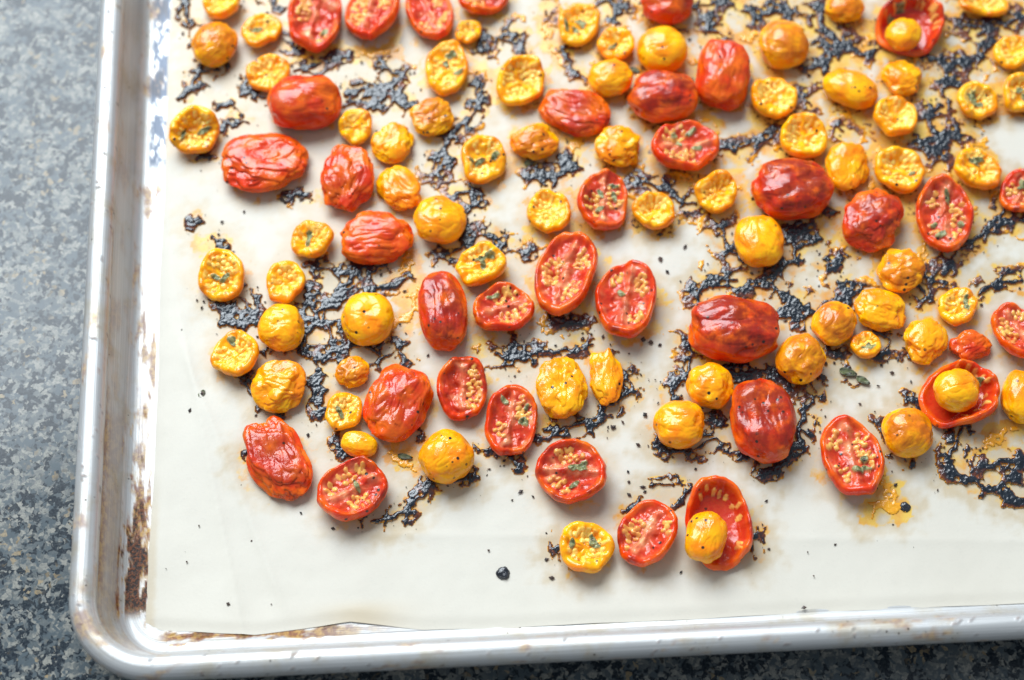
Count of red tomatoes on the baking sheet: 37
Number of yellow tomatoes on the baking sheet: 67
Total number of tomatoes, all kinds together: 104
